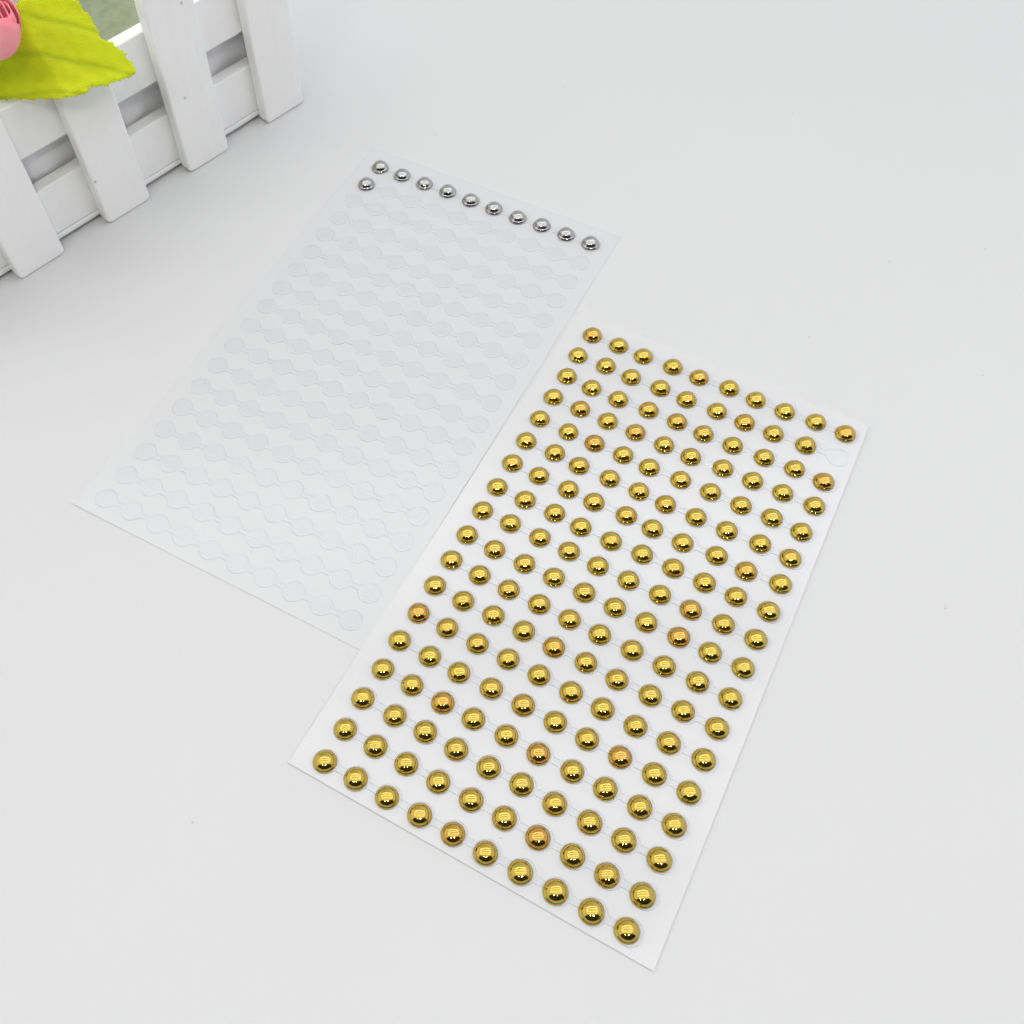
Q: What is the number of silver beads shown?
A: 11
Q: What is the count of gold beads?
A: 179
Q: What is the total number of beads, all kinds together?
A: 190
